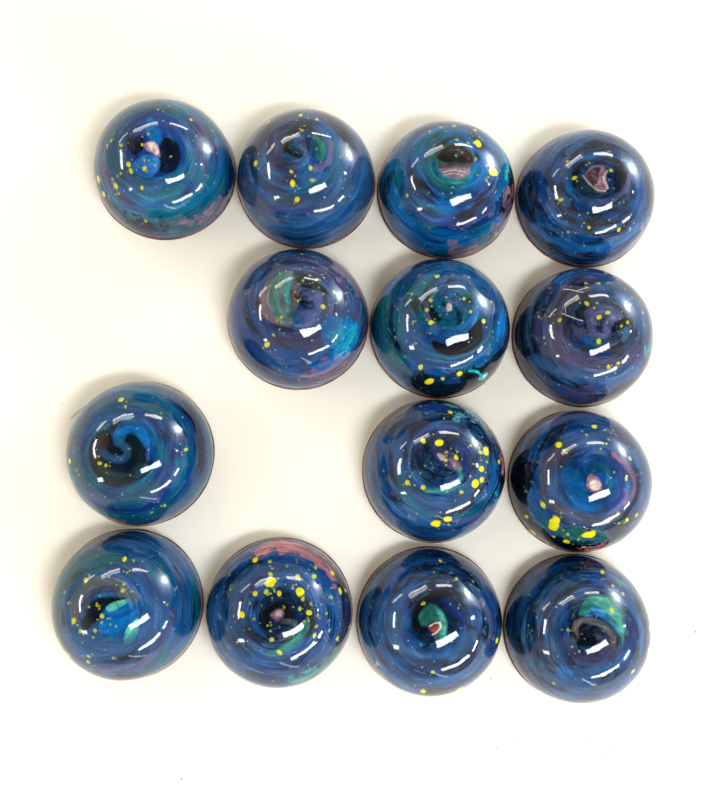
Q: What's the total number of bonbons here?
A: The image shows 14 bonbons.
